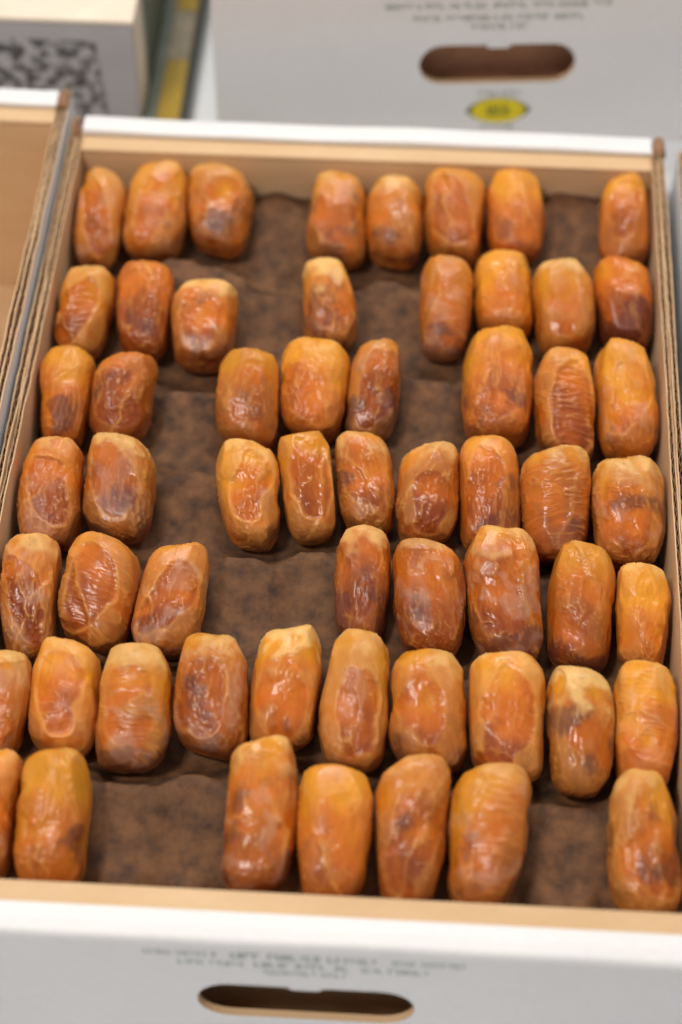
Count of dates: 58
